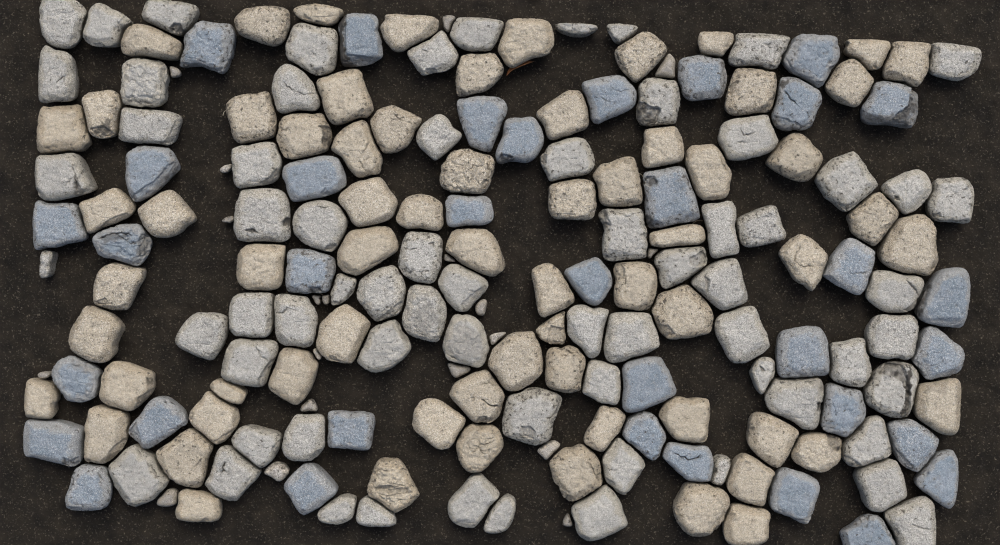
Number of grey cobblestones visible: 67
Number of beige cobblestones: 67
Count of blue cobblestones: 35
